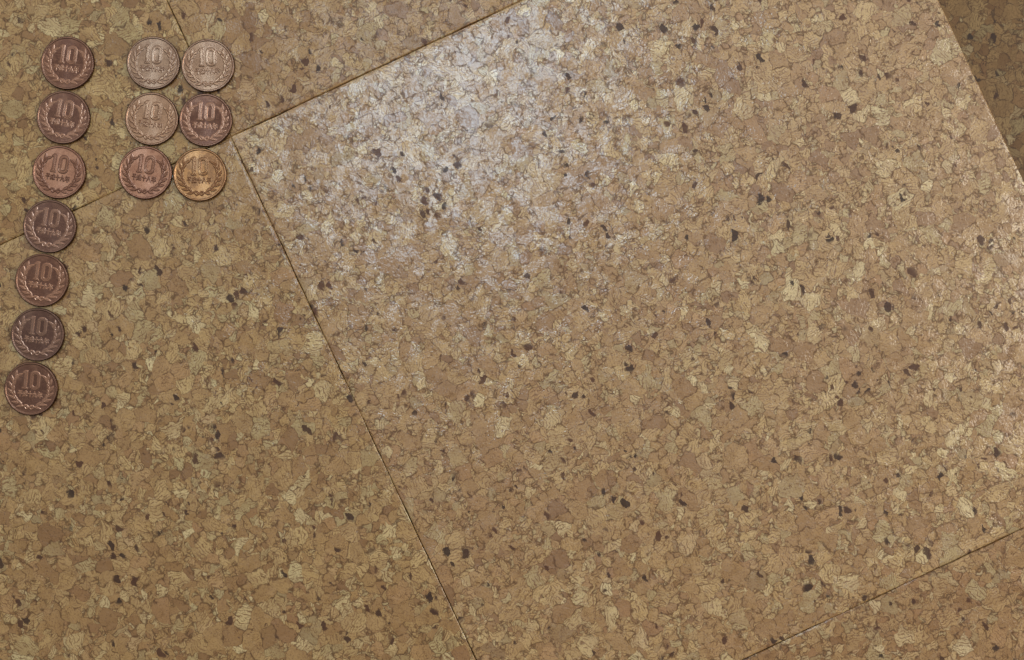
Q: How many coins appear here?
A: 13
